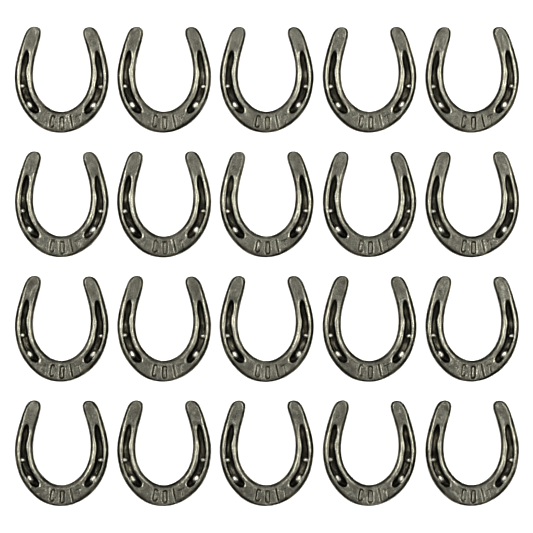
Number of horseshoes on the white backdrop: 20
